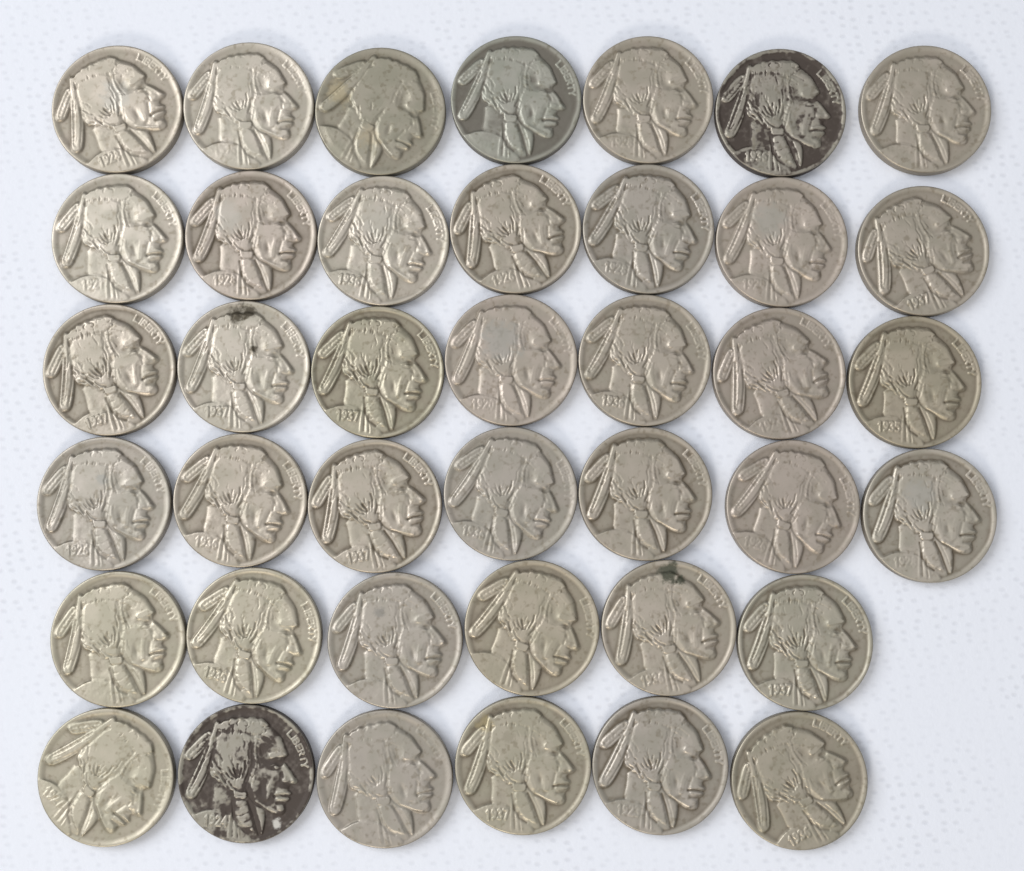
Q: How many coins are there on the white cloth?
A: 40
